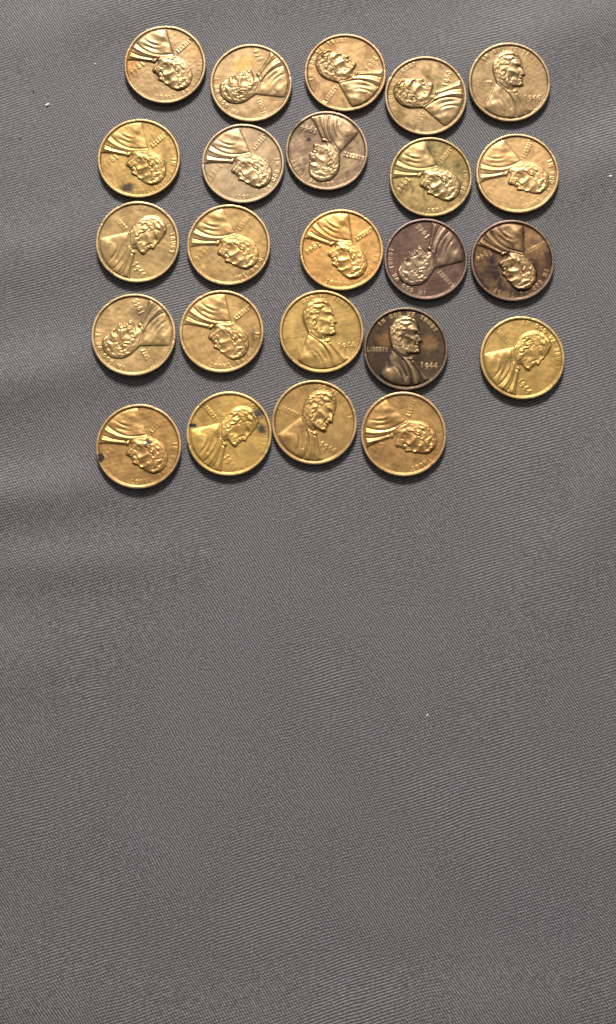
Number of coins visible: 24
